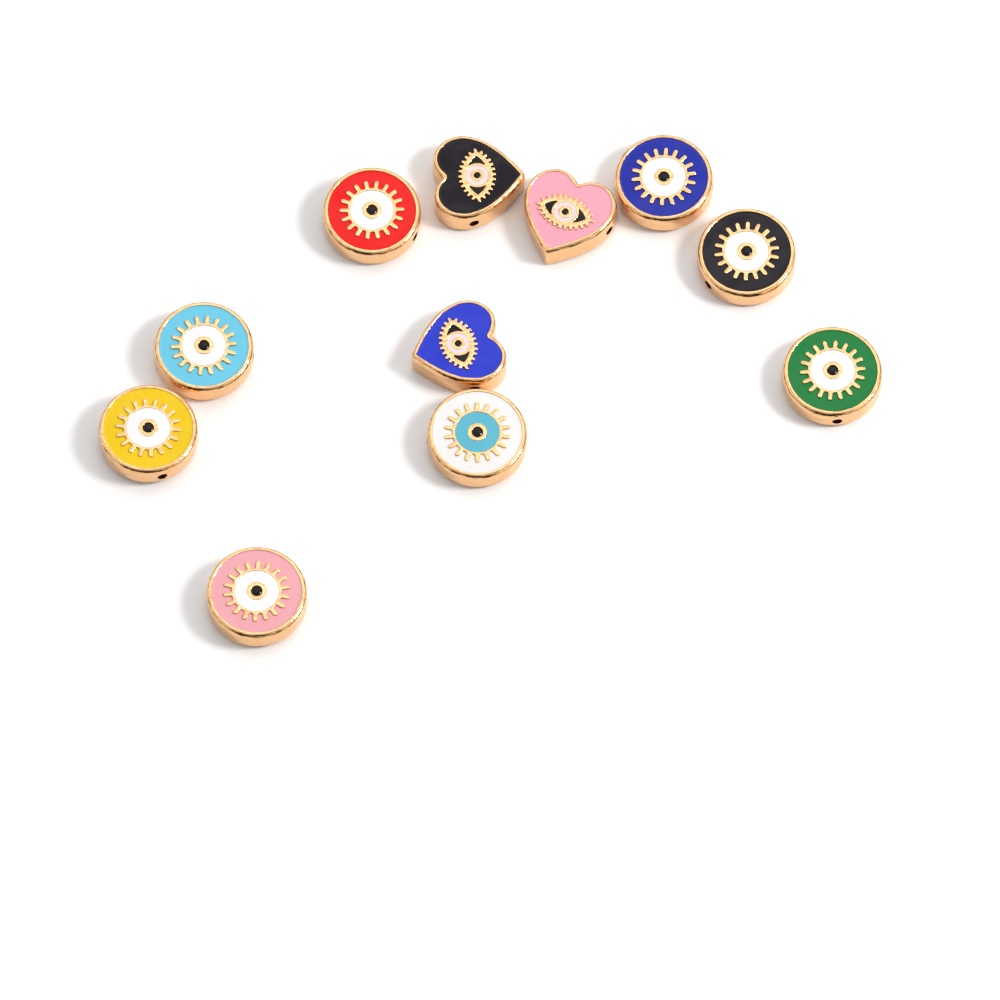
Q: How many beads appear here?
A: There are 11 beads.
